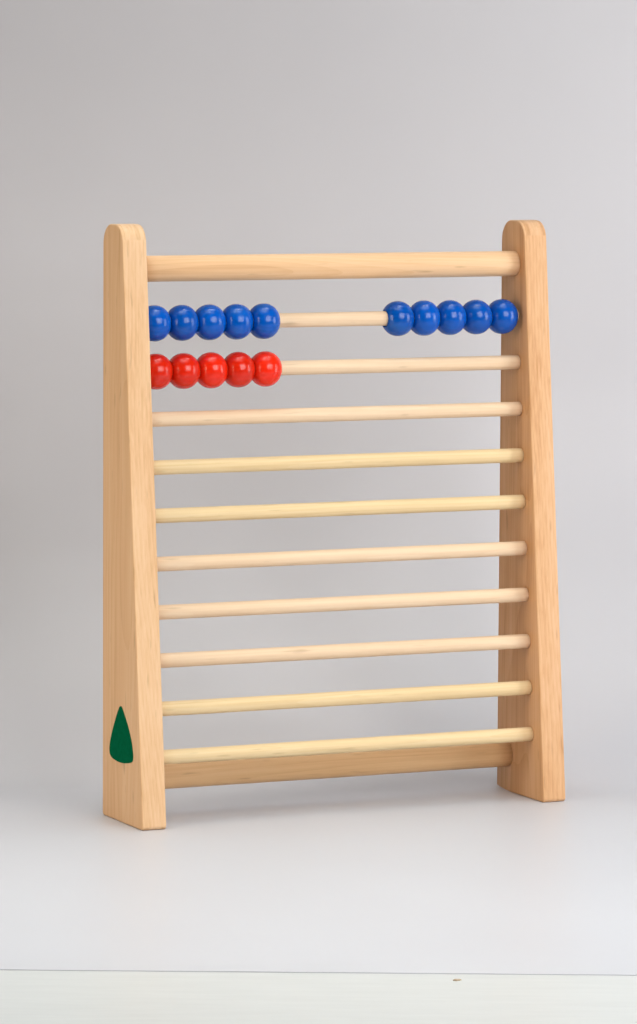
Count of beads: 15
